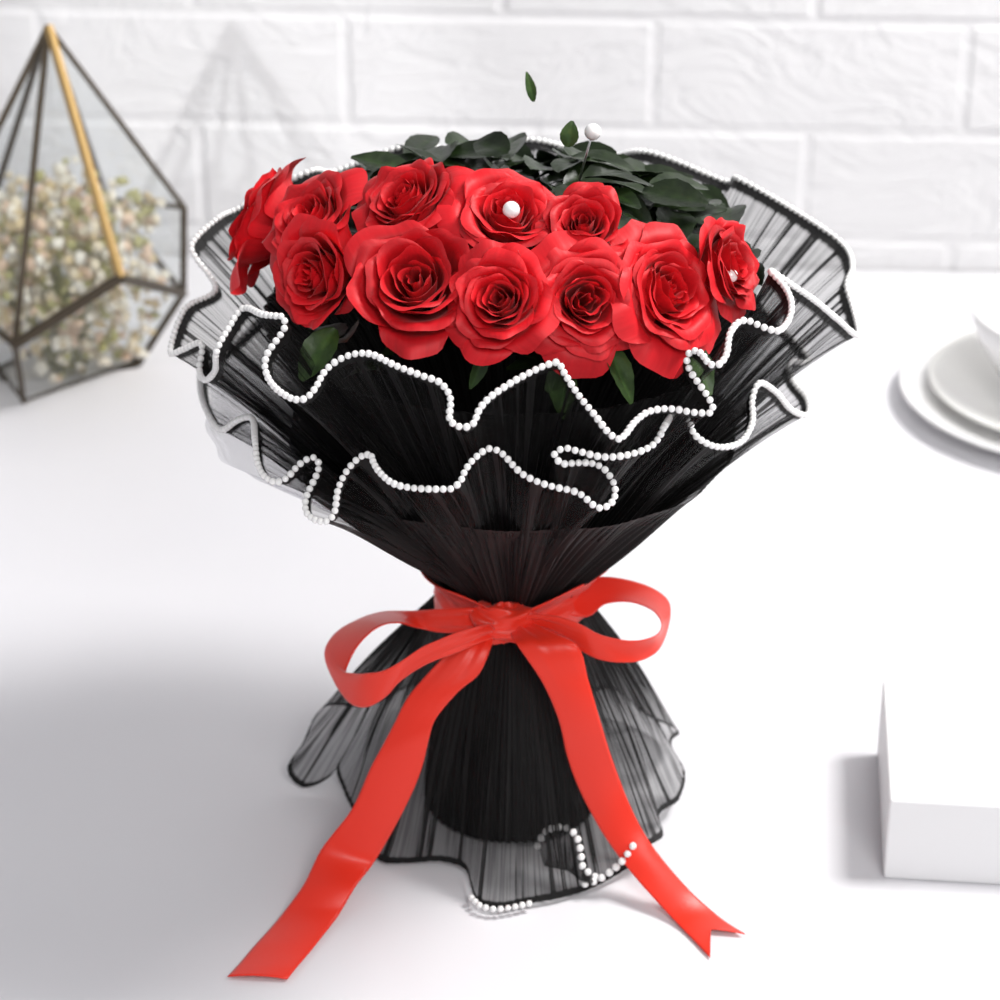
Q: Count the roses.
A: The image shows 11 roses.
